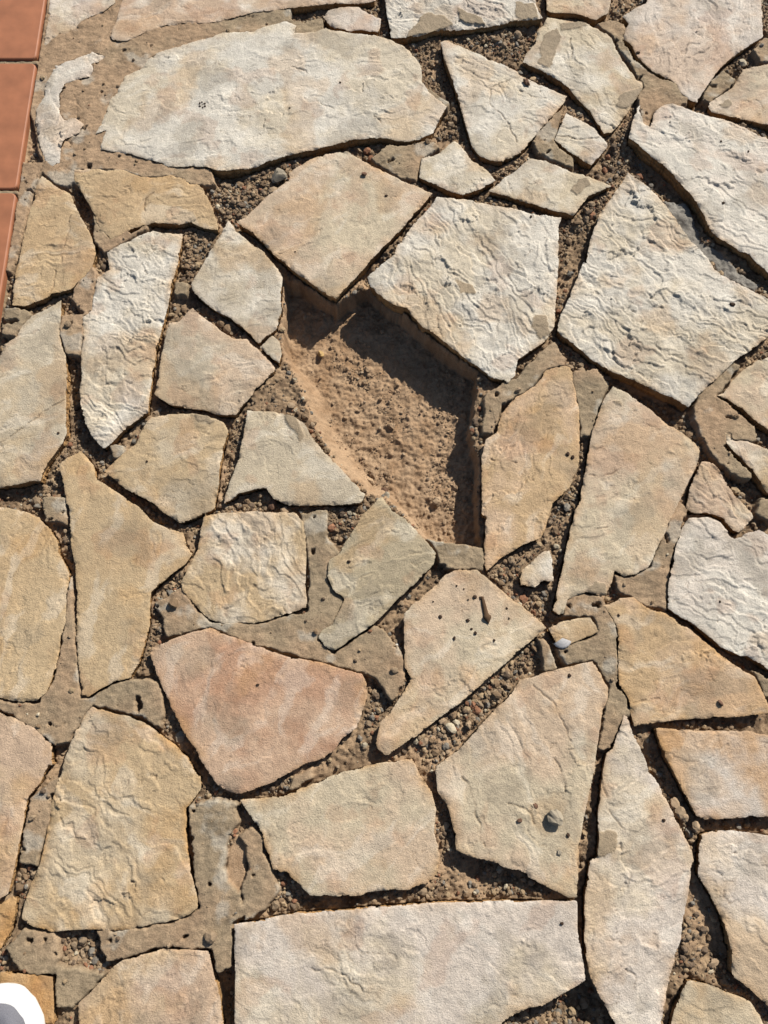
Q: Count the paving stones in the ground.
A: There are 54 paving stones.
